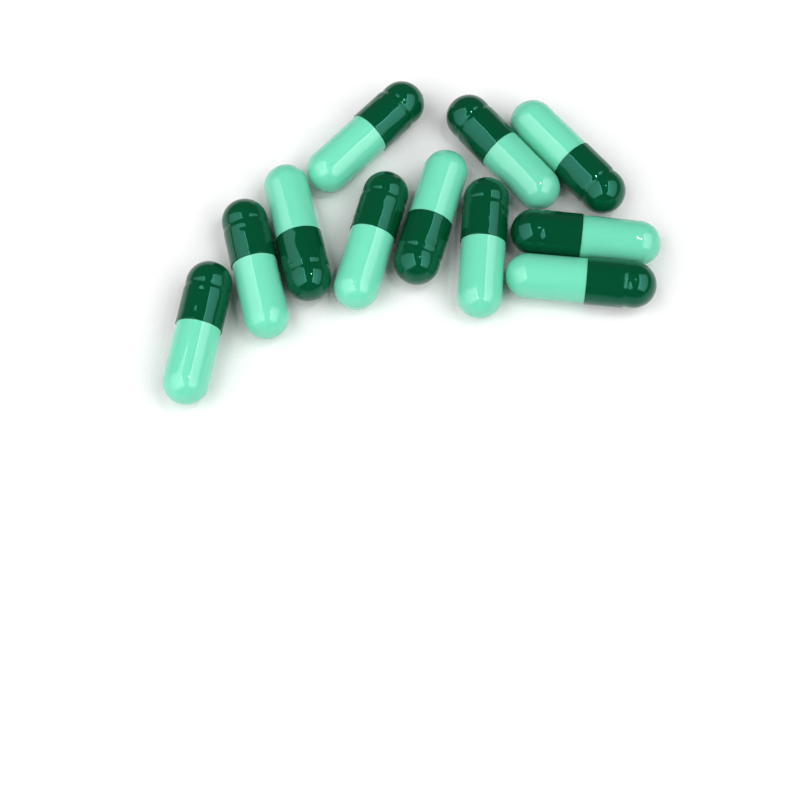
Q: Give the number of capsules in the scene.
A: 11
